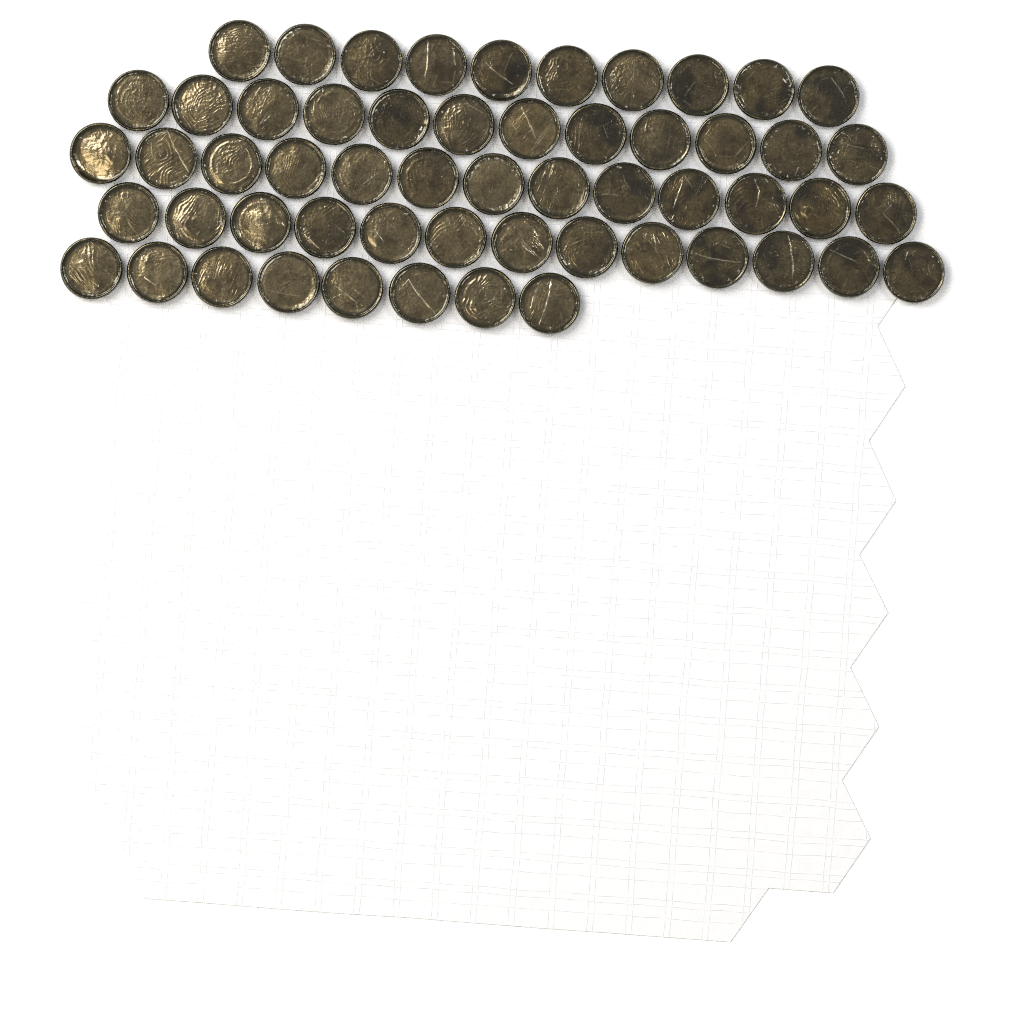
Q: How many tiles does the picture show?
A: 56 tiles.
